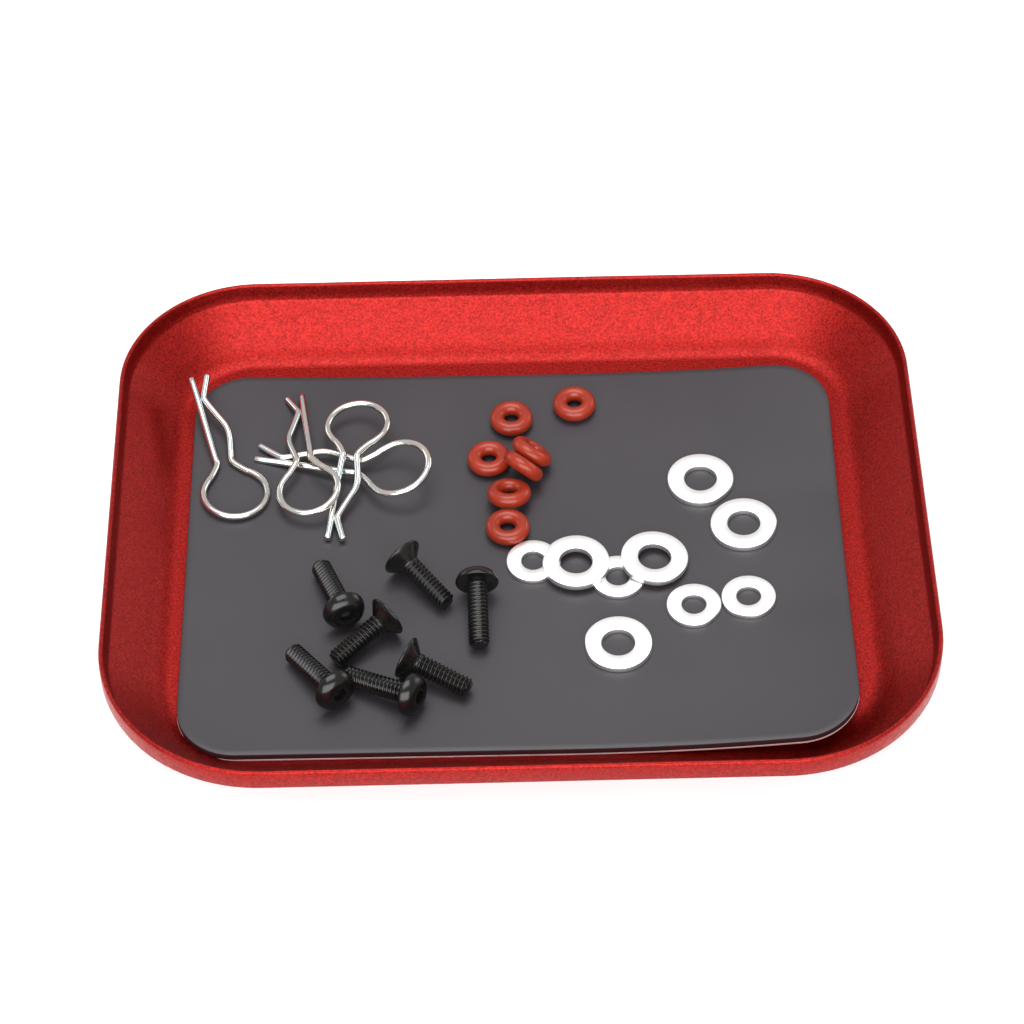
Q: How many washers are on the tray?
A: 9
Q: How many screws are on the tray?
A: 7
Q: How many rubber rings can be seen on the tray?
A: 7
